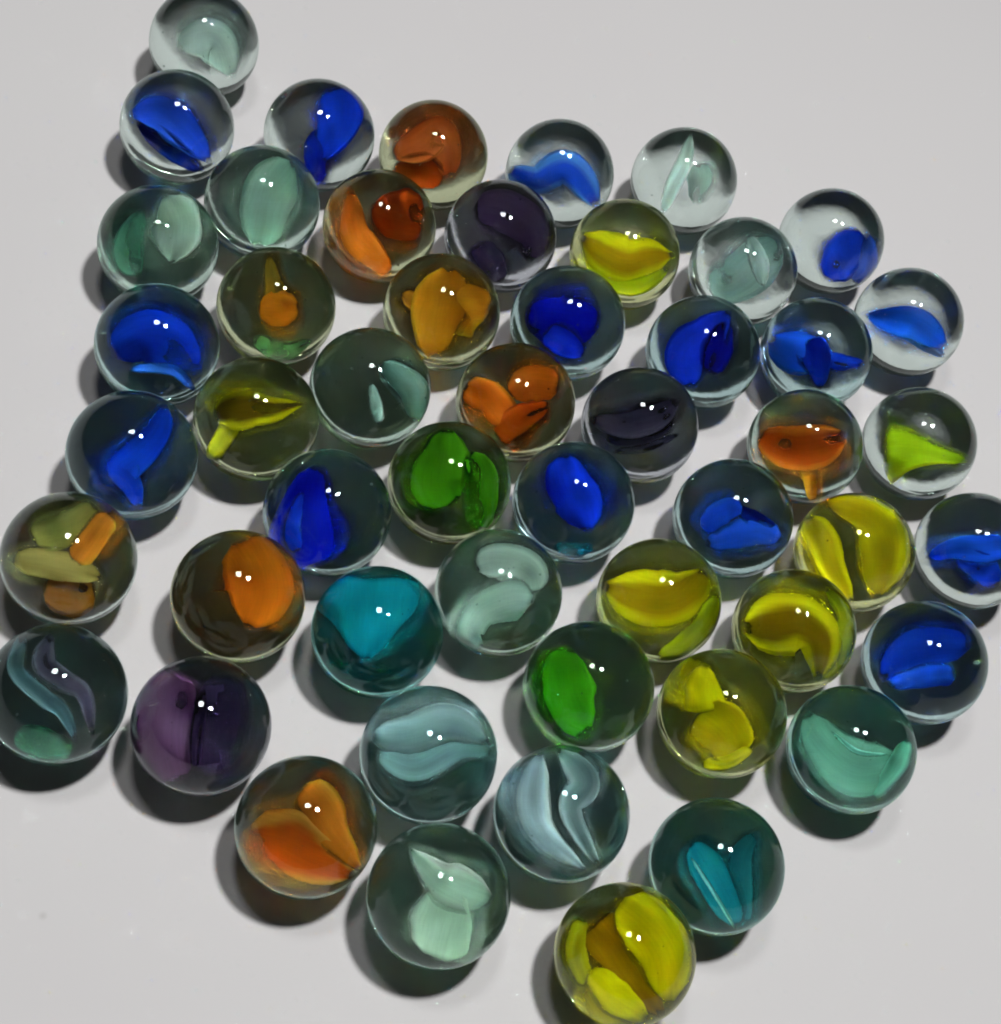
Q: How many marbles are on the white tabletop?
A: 51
